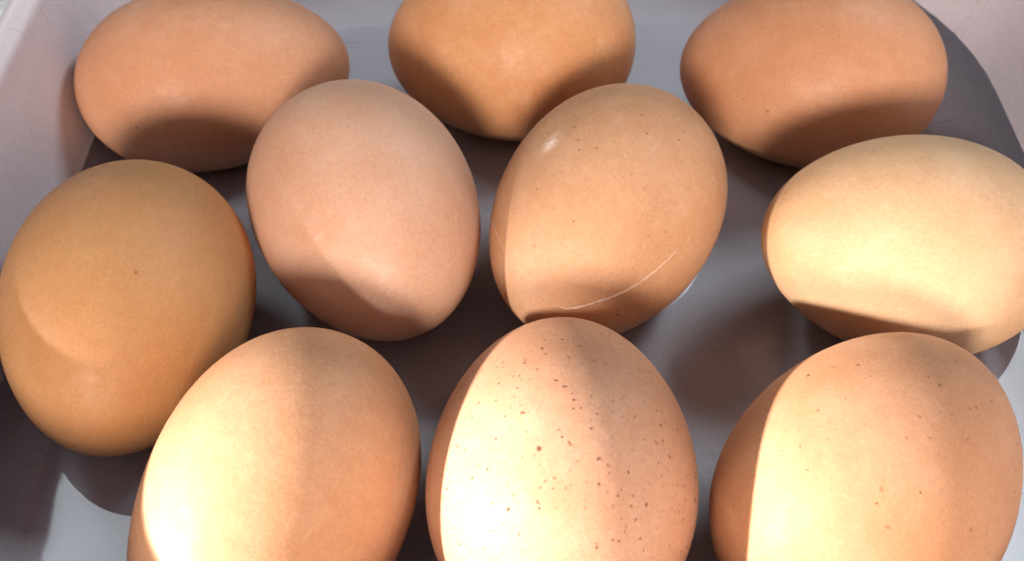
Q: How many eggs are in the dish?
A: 10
